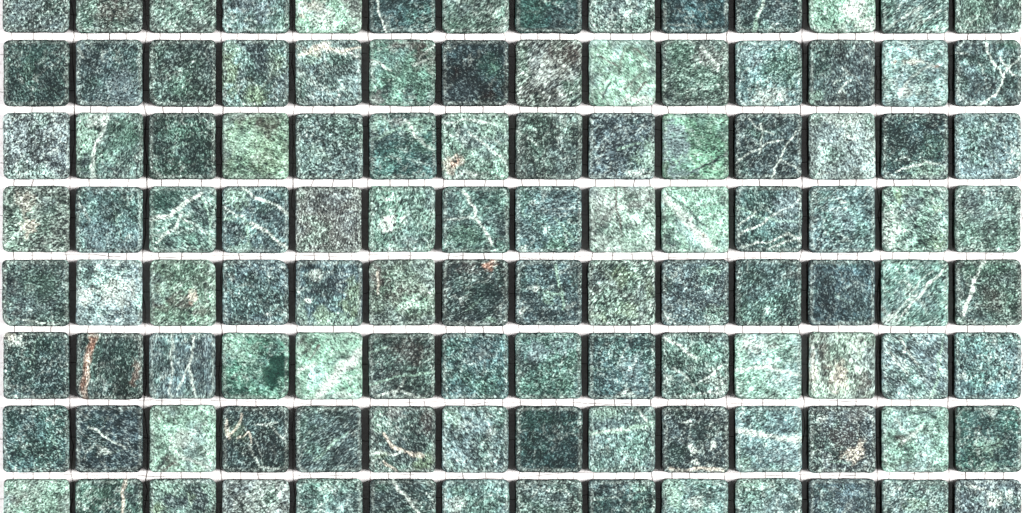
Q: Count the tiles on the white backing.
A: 112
